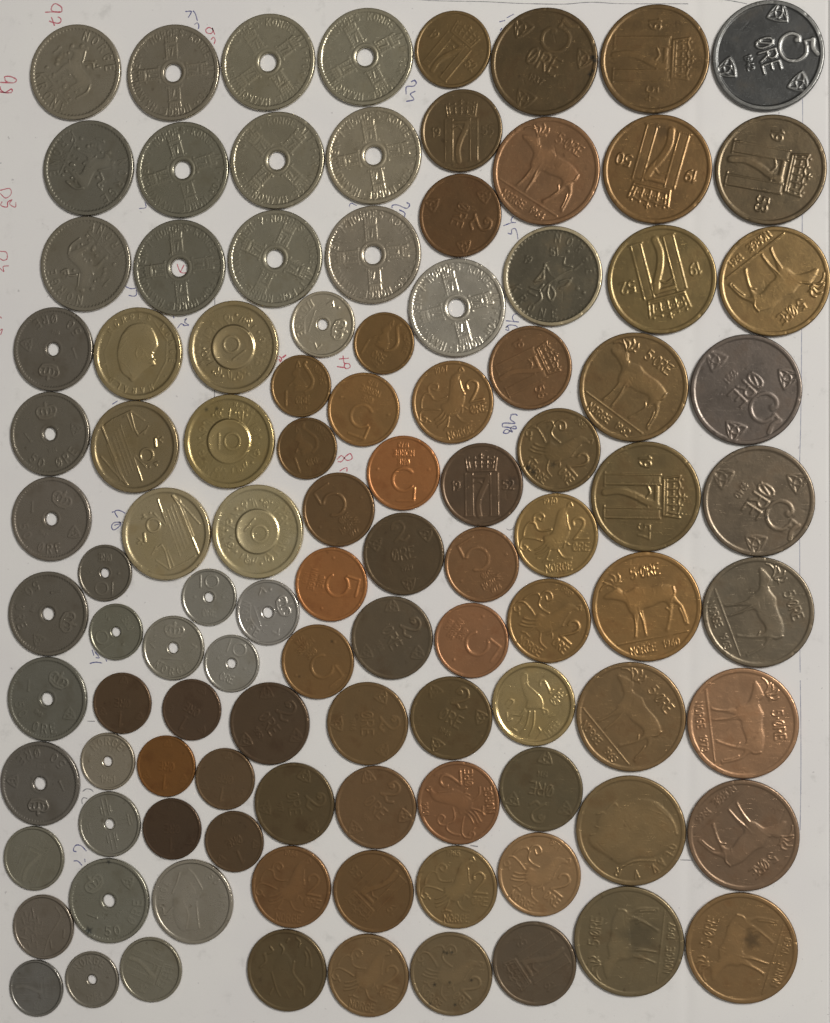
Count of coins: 105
